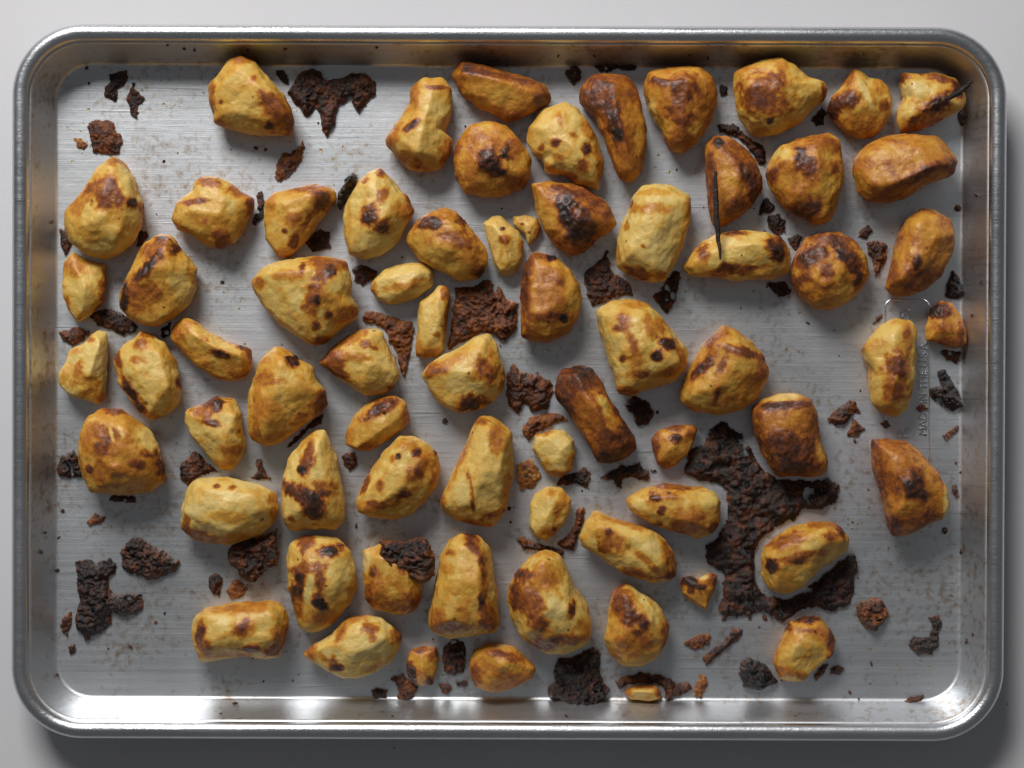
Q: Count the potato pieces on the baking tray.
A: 69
